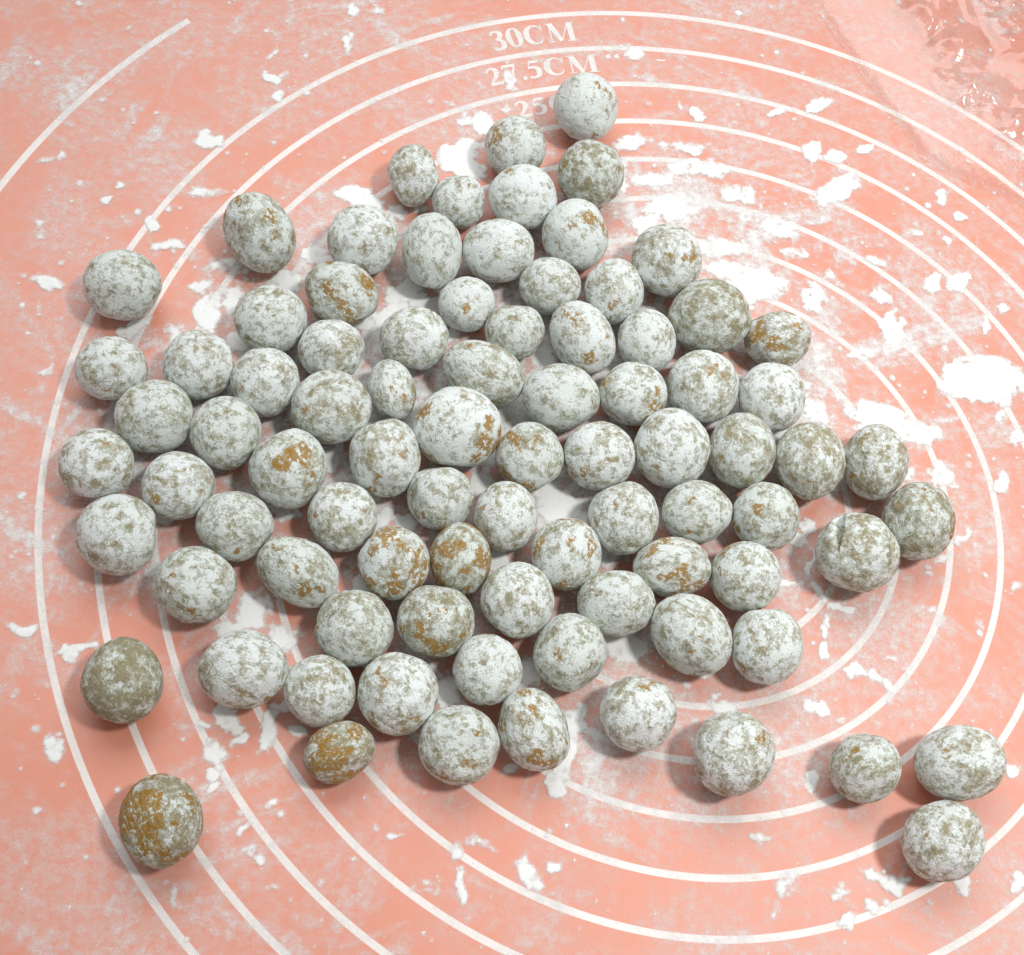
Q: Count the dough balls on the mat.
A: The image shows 86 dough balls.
